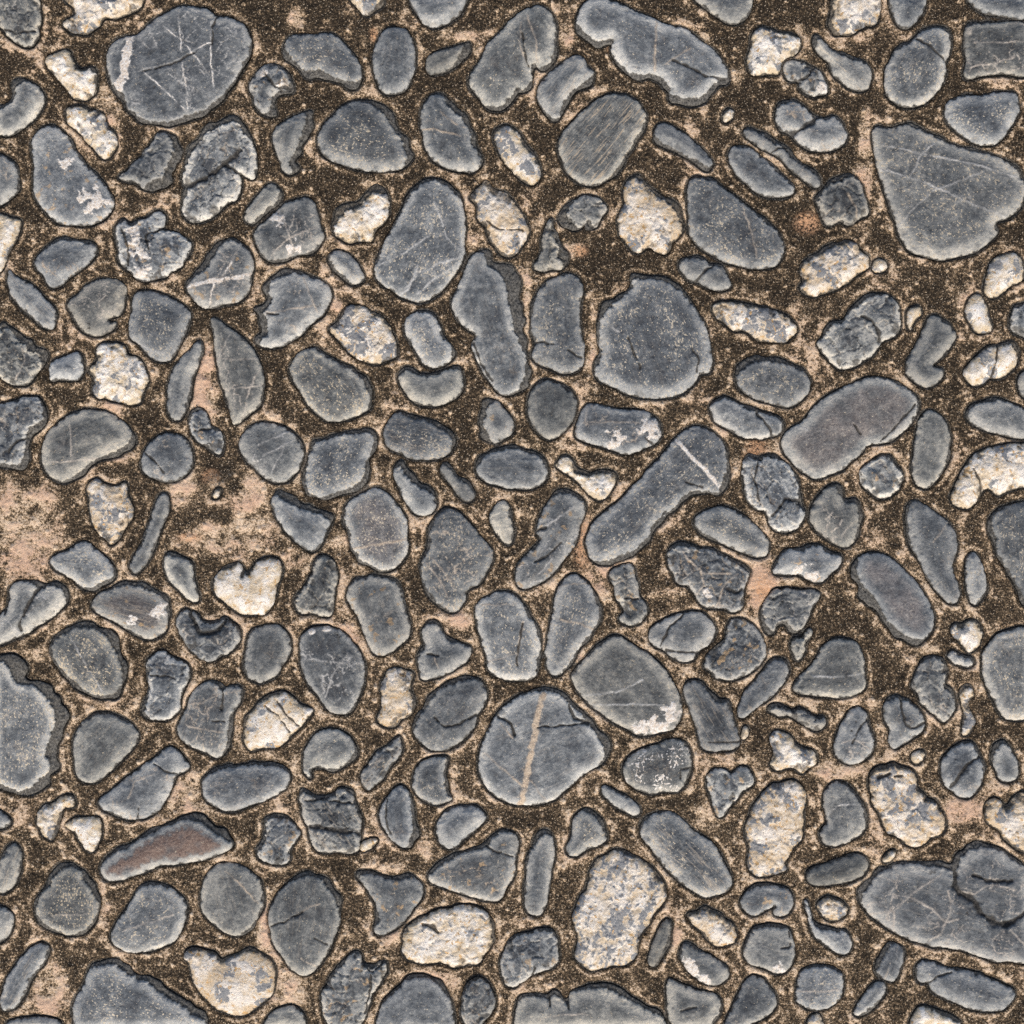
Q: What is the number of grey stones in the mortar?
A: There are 181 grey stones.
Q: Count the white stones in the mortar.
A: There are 47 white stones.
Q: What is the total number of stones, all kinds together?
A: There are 228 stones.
